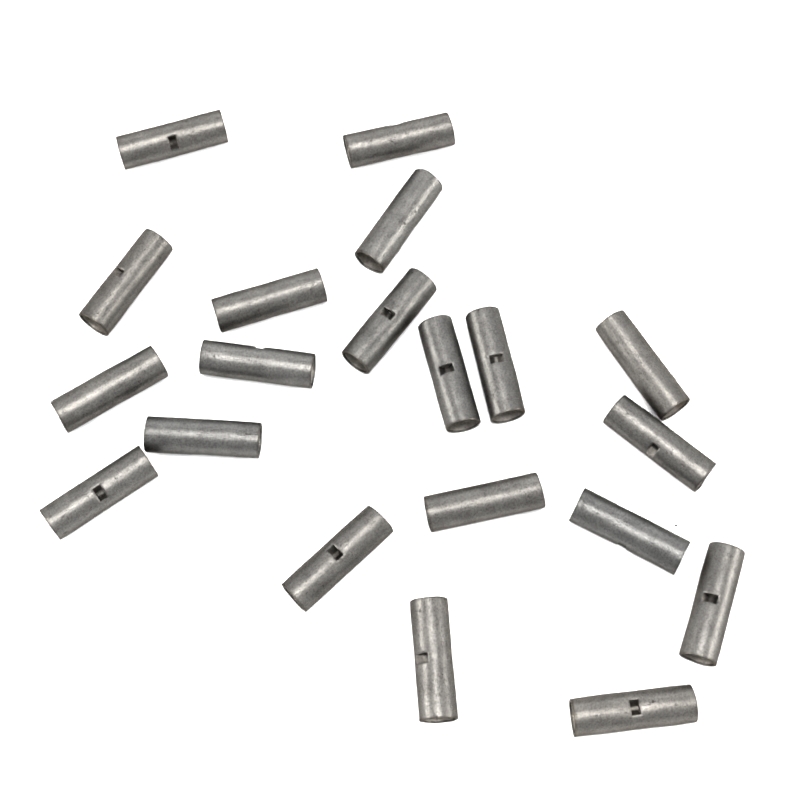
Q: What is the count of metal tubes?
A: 20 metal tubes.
